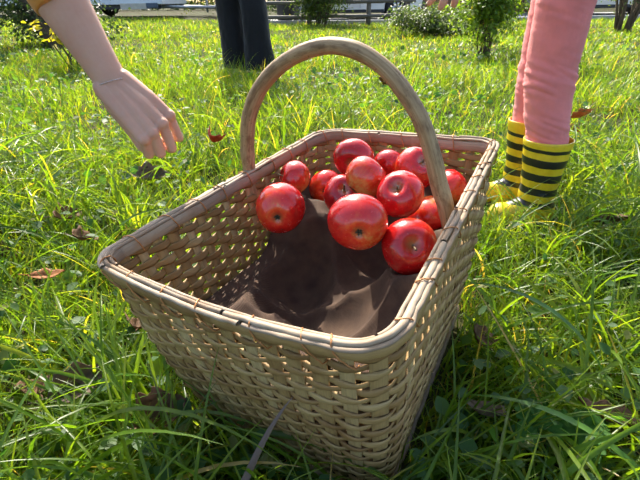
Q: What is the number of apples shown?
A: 13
